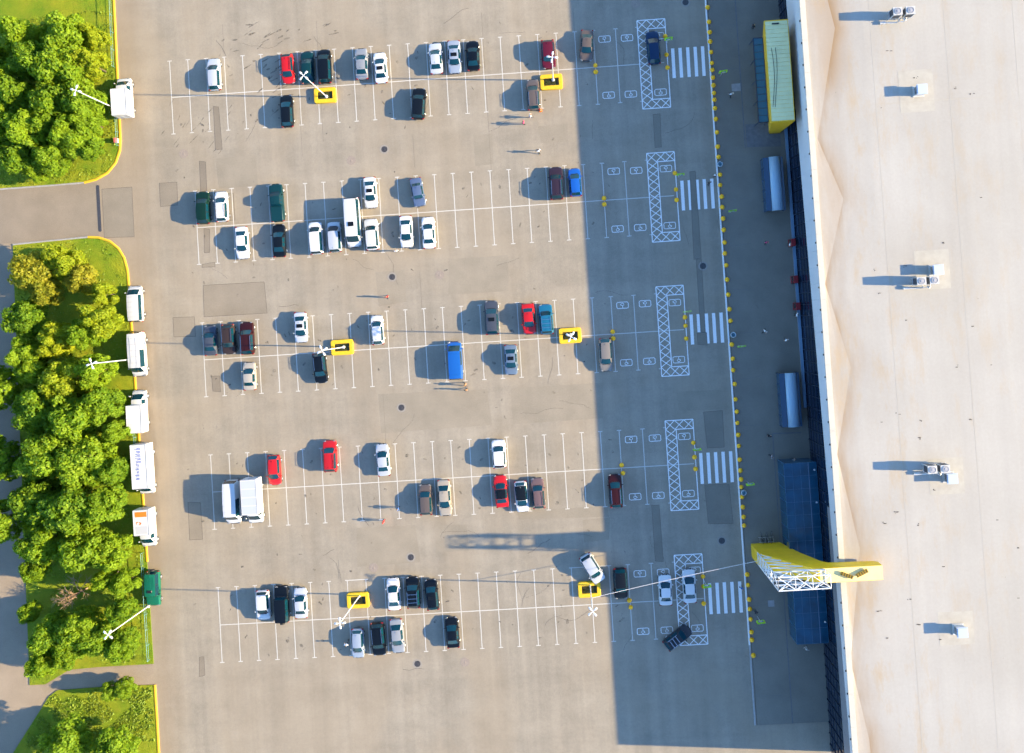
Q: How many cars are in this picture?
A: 67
